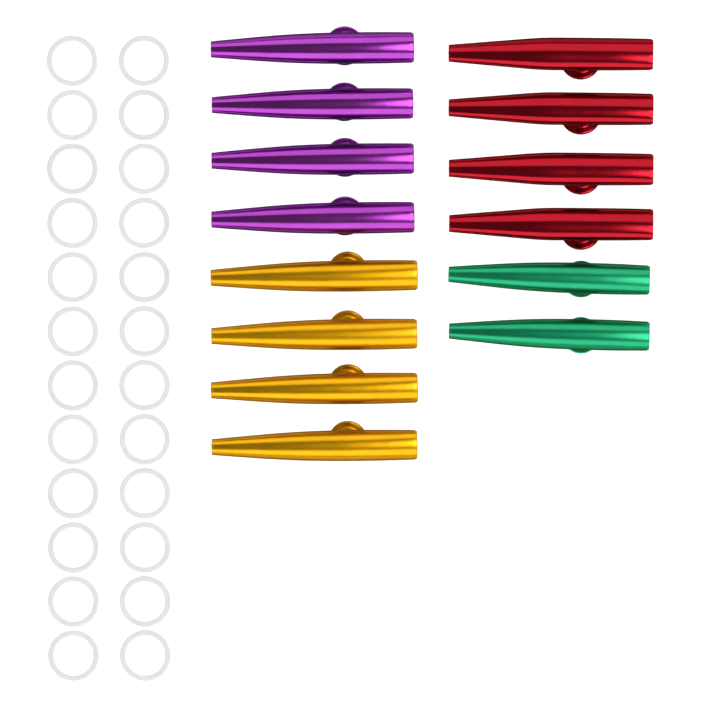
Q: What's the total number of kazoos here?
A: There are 14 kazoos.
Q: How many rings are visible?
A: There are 24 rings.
